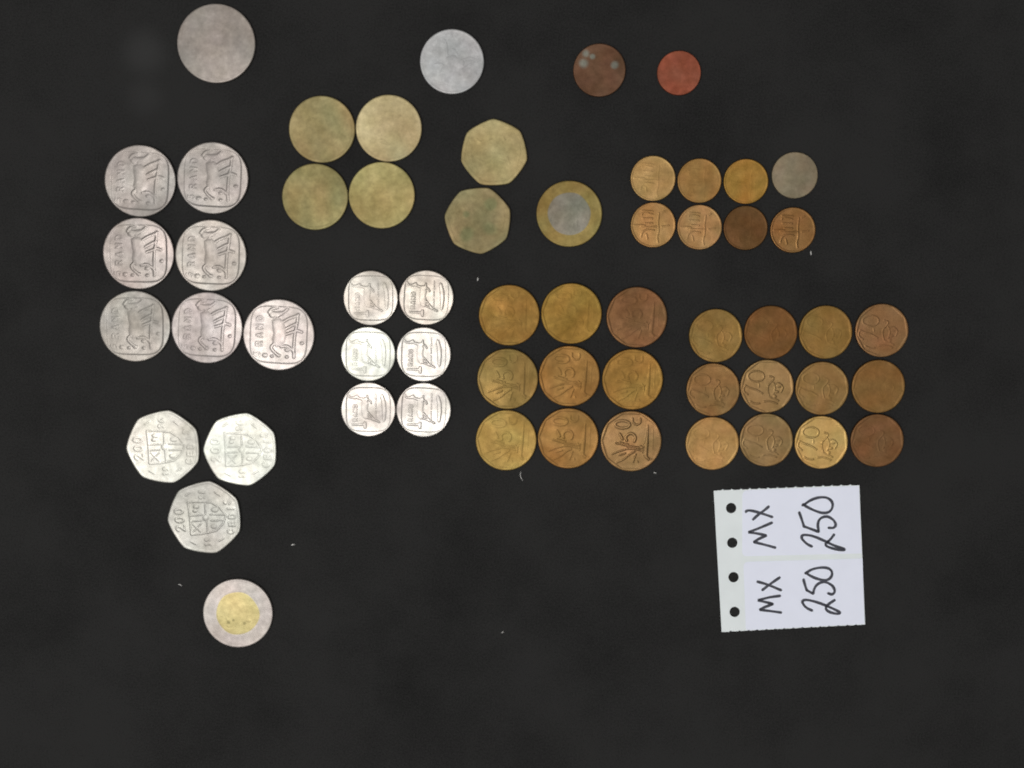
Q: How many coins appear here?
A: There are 57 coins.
